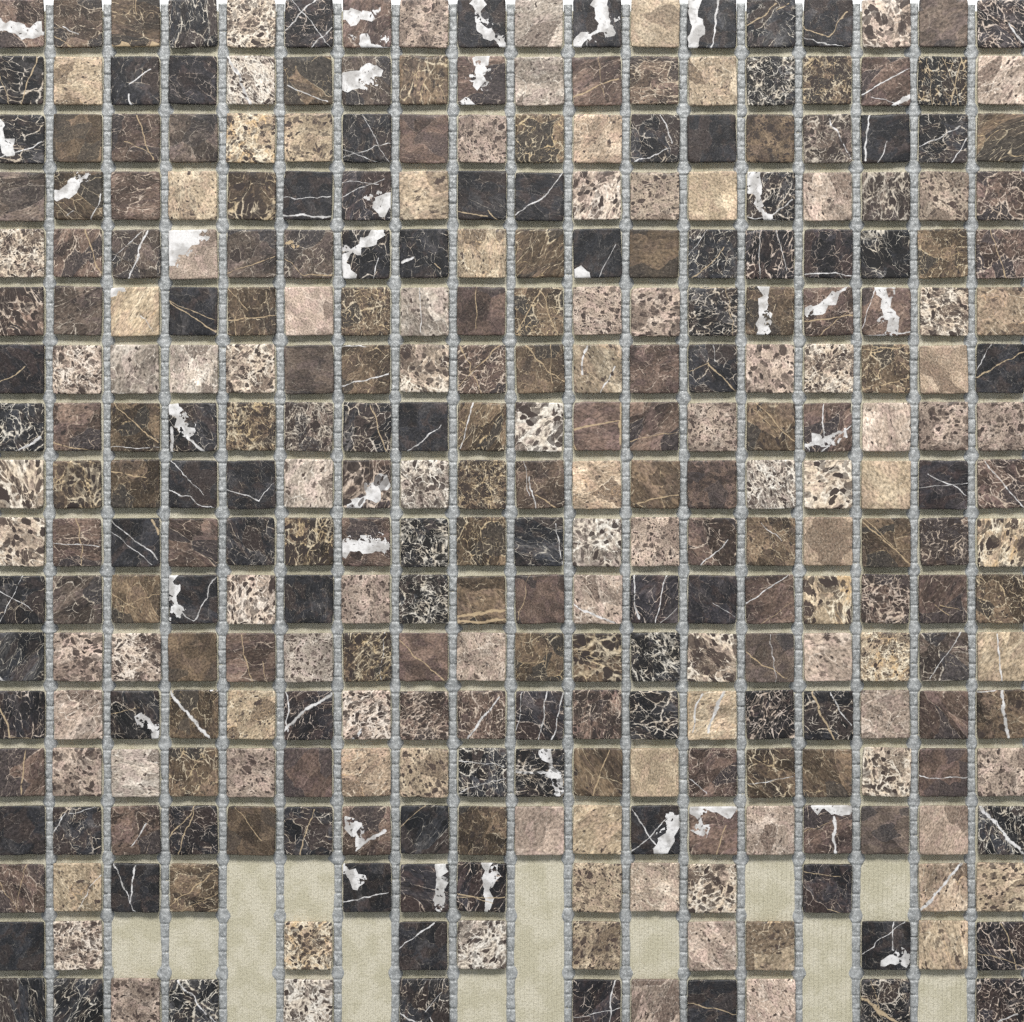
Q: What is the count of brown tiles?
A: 115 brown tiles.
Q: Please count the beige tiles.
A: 103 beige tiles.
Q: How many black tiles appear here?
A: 88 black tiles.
